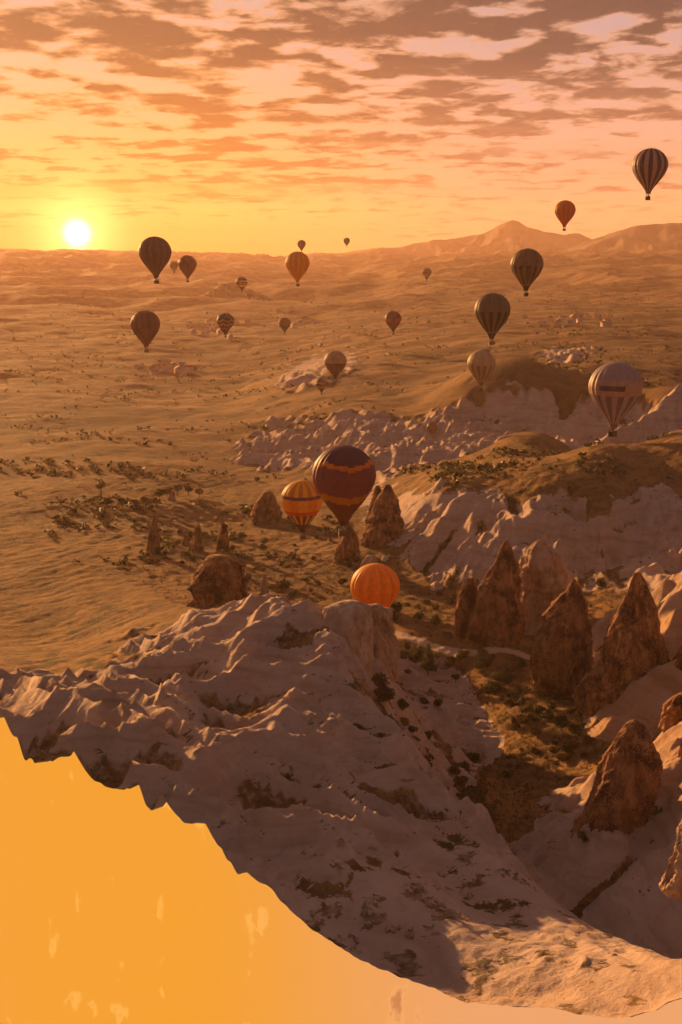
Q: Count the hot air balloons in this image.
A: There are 26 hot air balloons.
